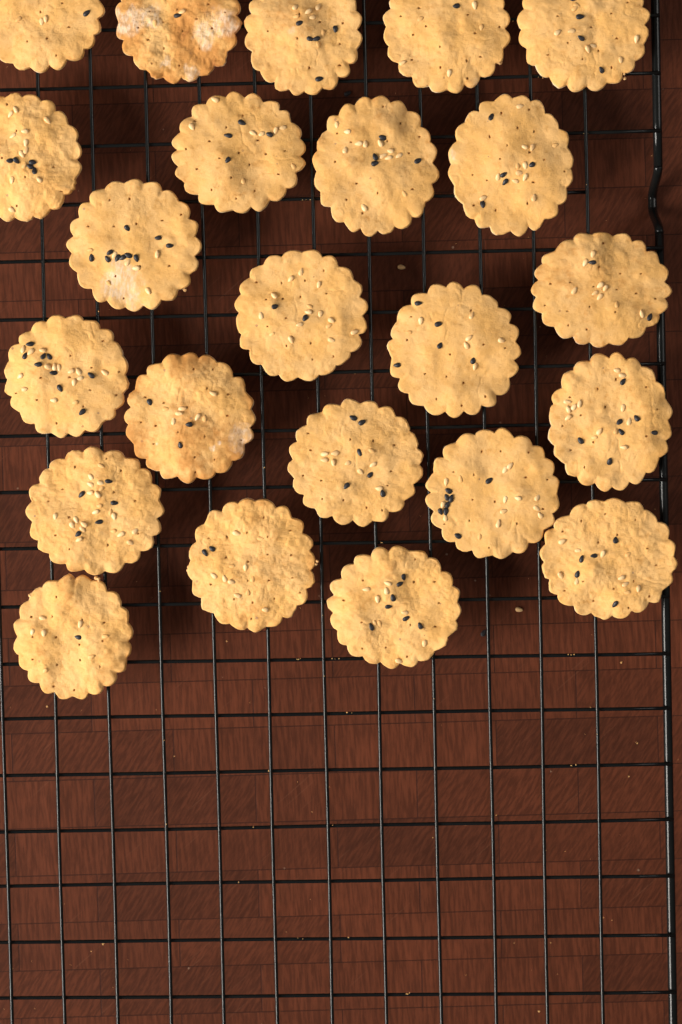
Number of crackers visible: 23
